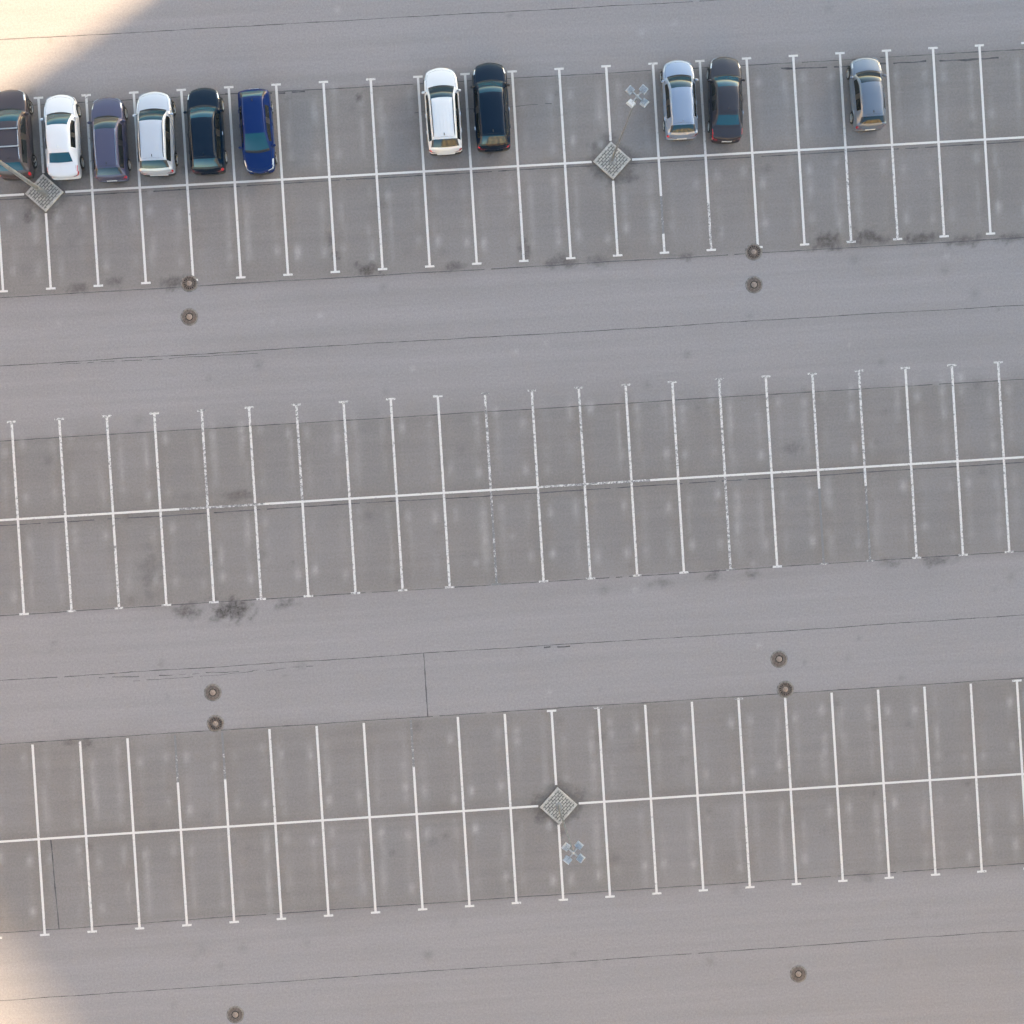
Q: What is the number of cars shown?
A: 11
